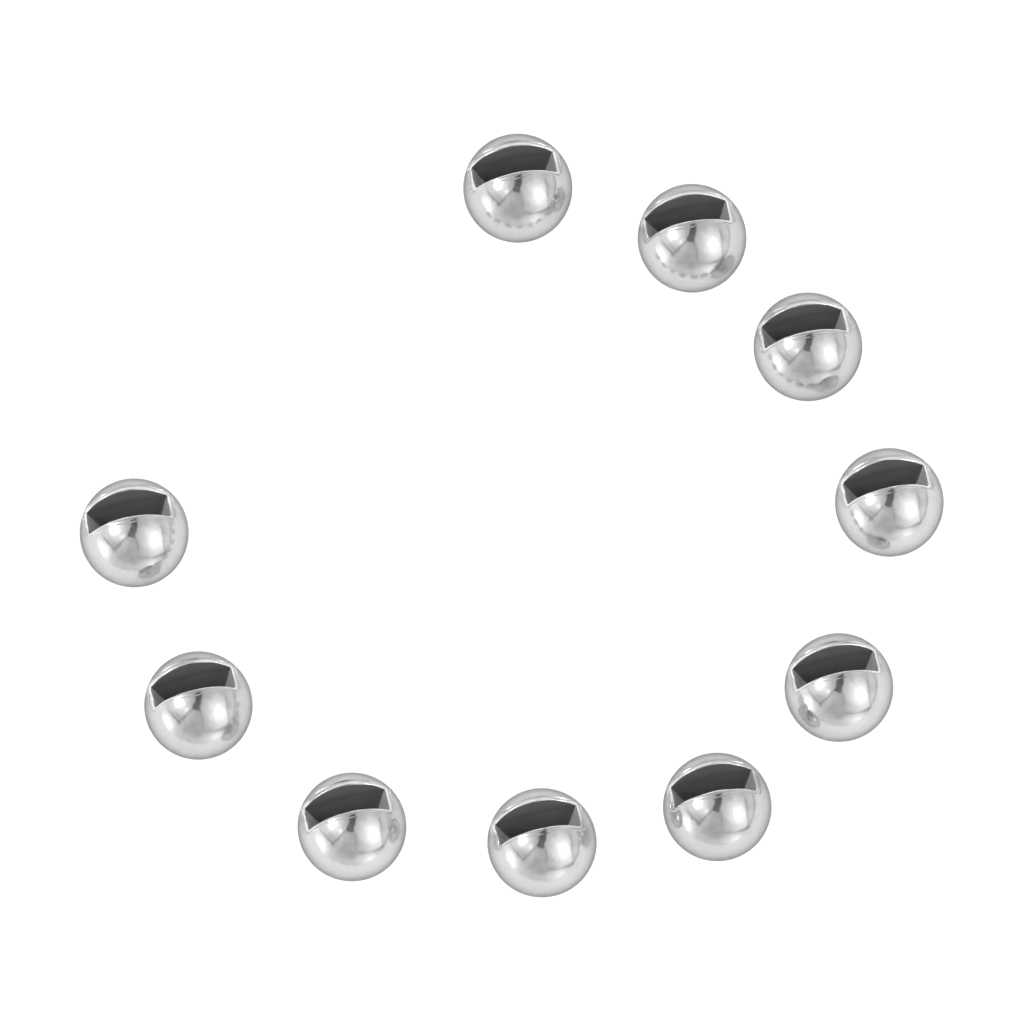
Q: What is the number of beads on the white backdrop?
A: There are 10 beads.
